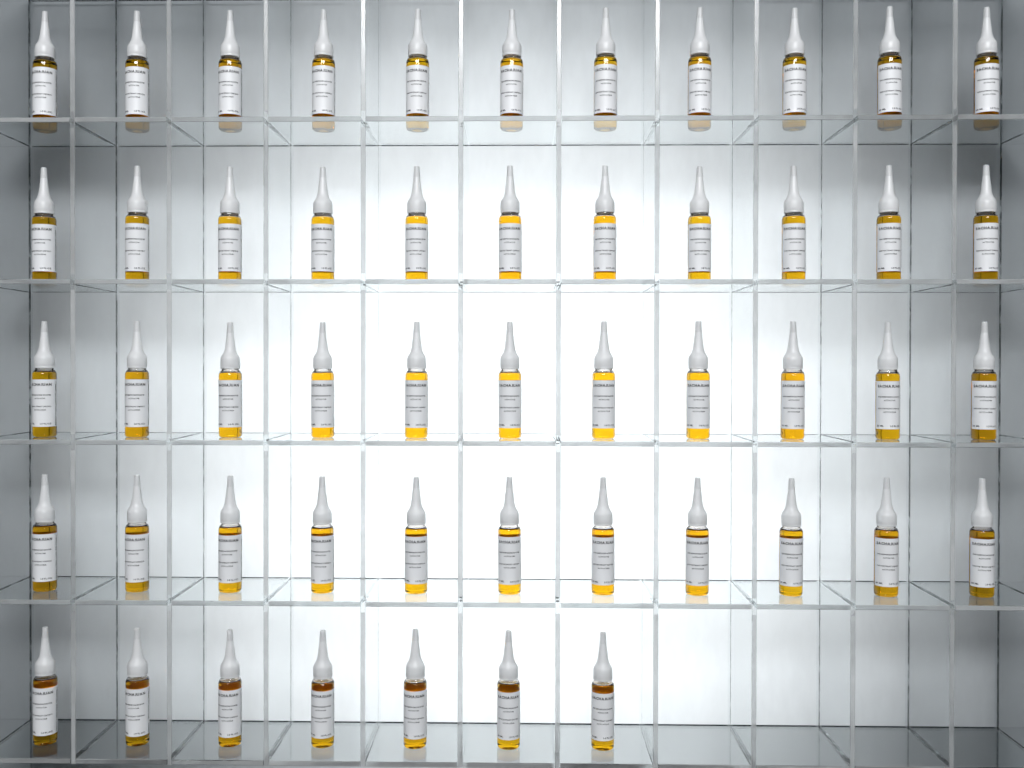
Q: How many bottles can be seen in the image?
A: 51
